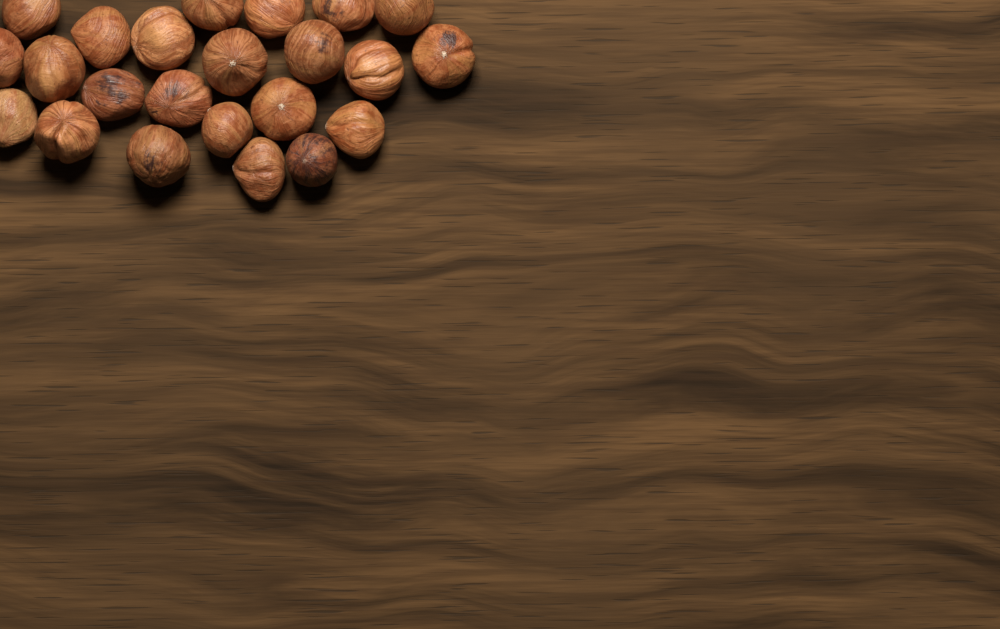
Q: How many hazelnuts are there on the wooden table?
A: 23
